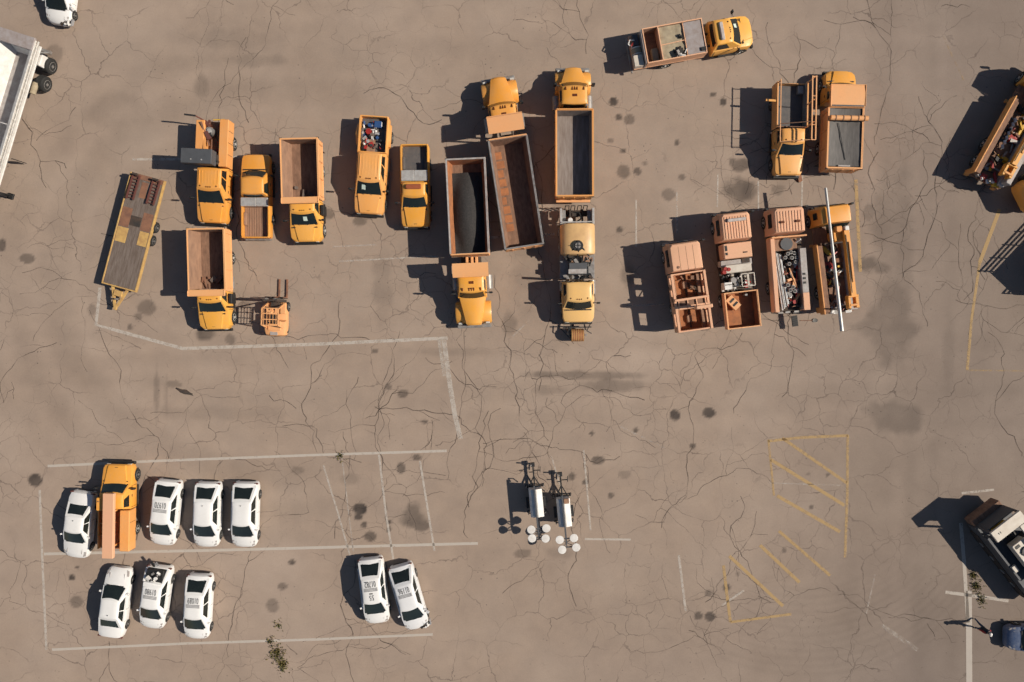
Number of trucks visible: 19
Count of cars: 11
